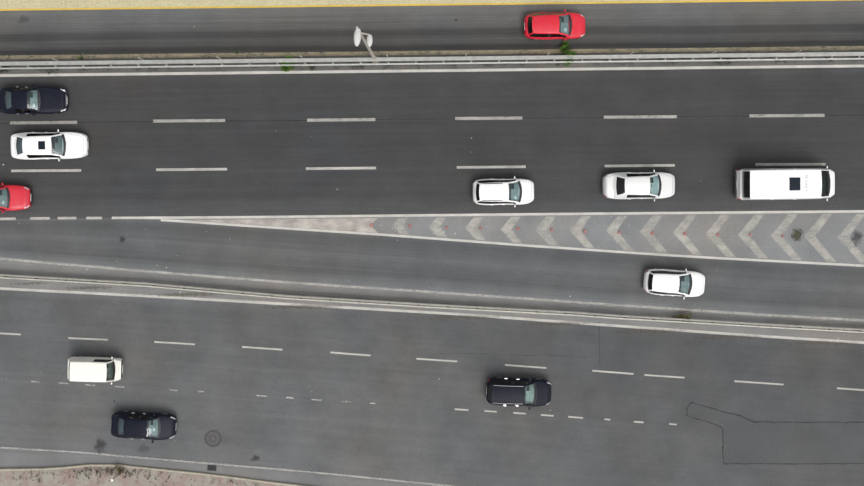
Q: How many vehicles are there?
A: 11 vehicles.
